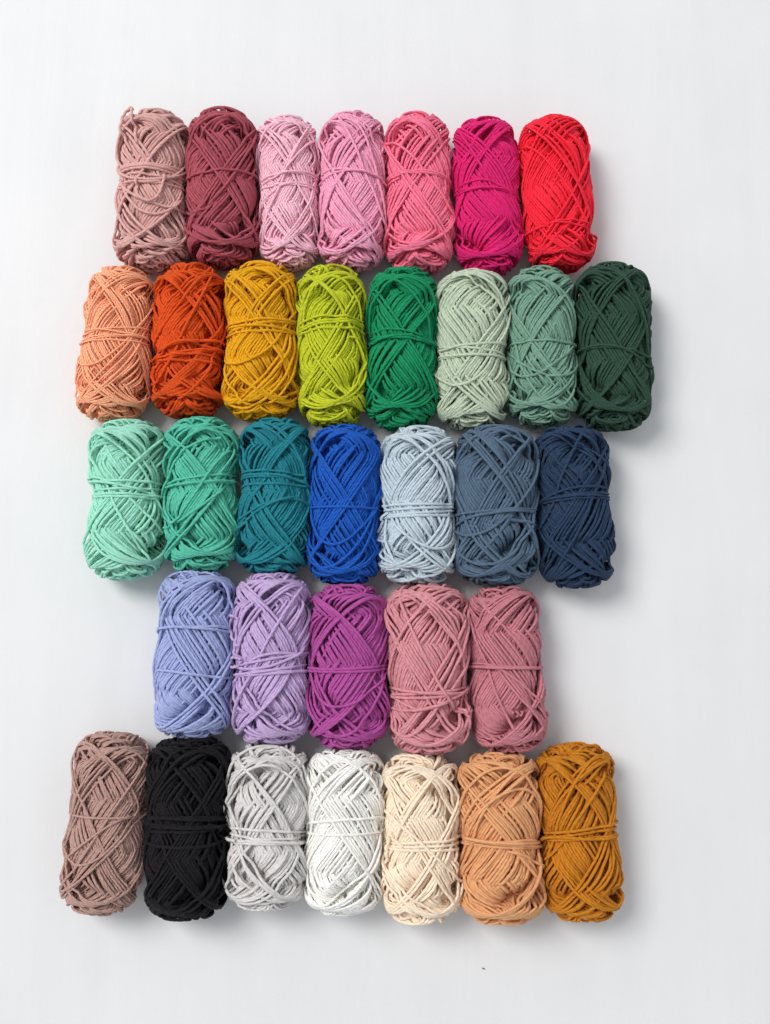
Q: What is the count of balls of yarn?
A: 34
